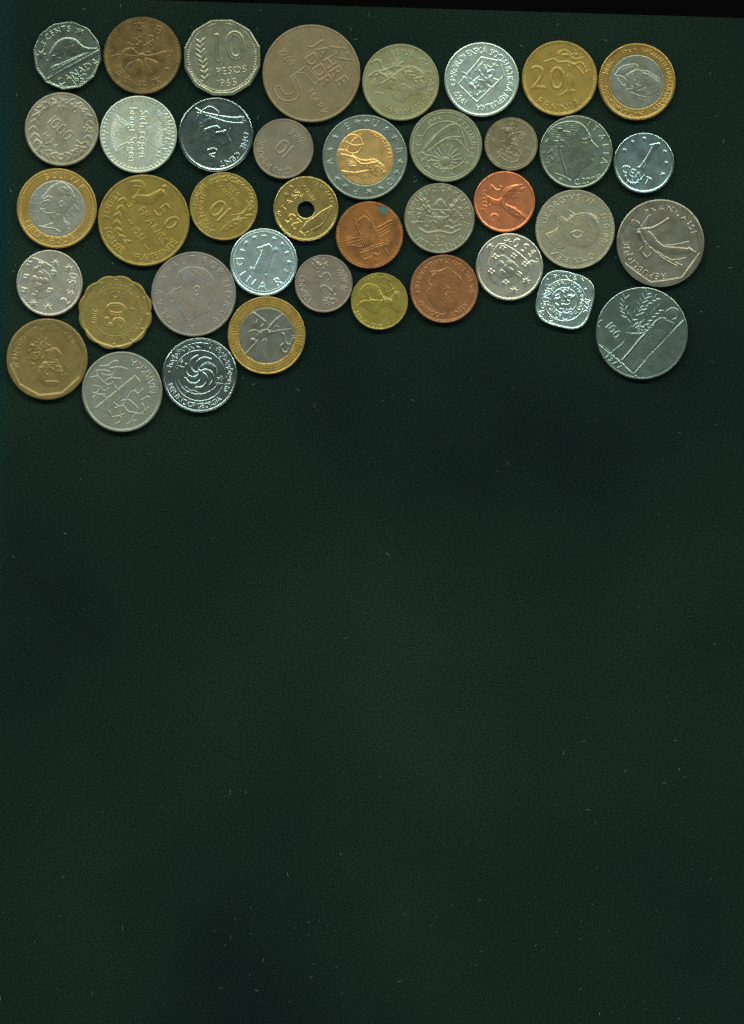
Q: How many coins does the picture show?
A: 40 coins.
